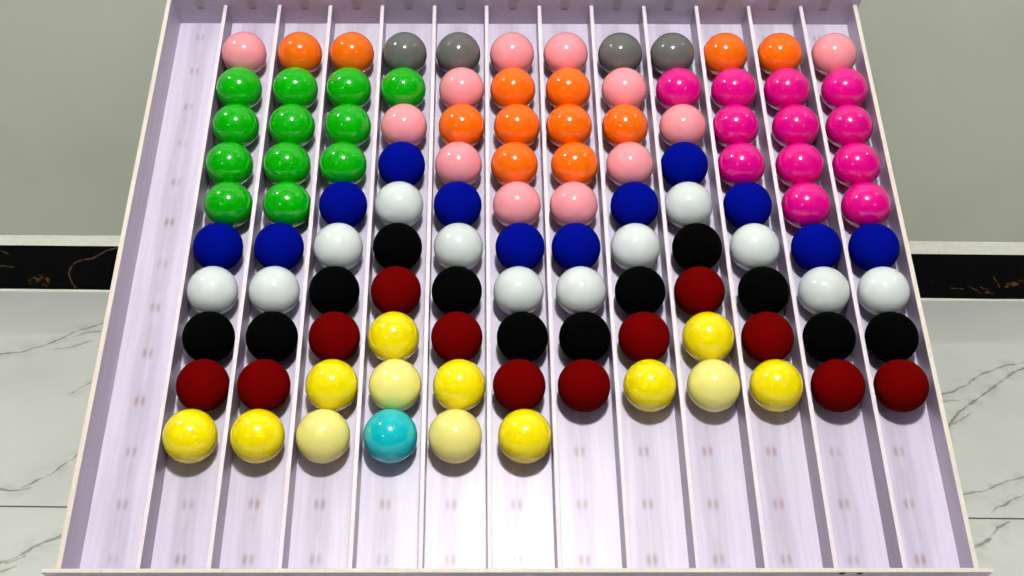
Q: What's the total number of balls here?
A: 114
